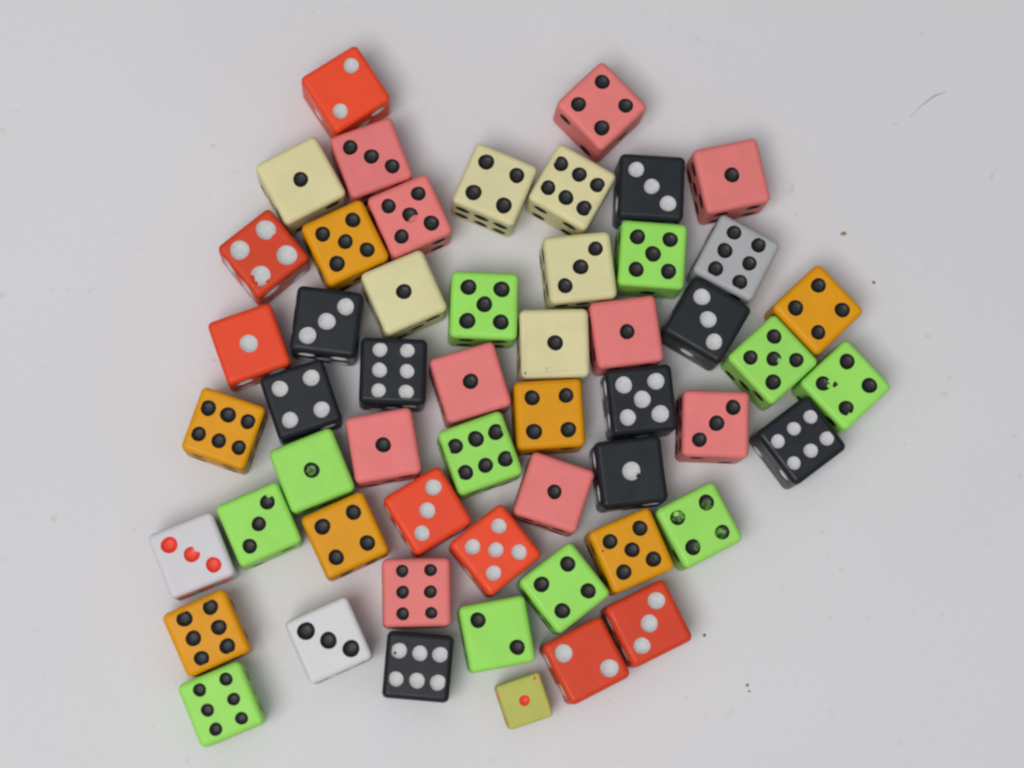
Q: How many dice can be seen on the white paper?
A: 54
